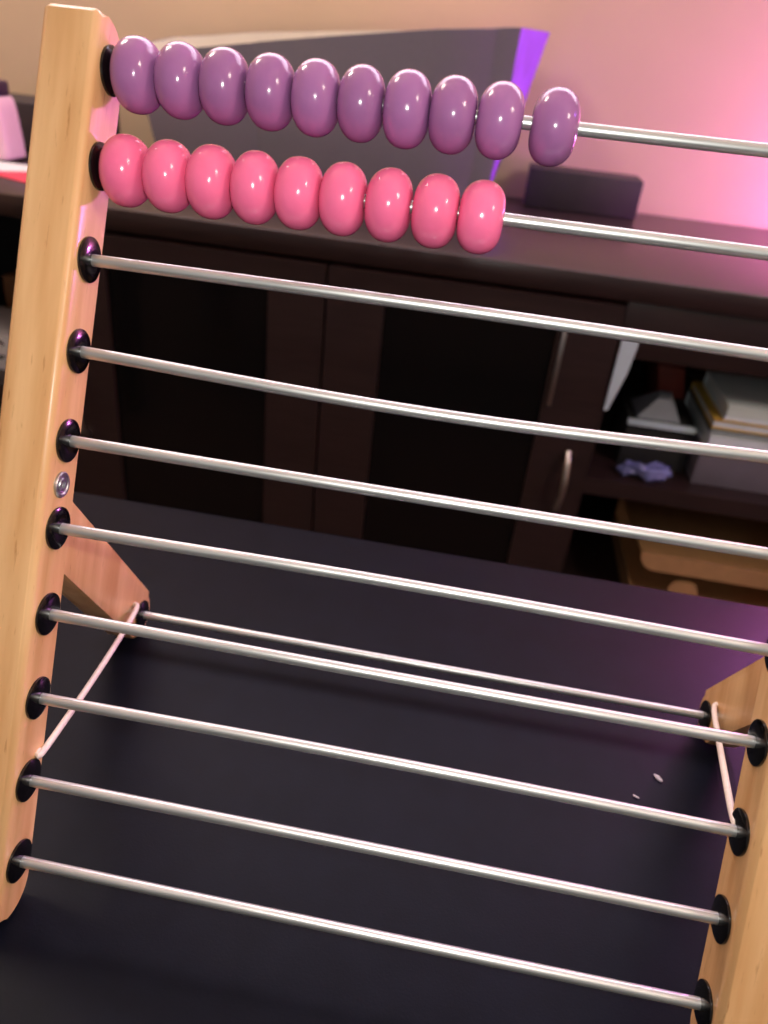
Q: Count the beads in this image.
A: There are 19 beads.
